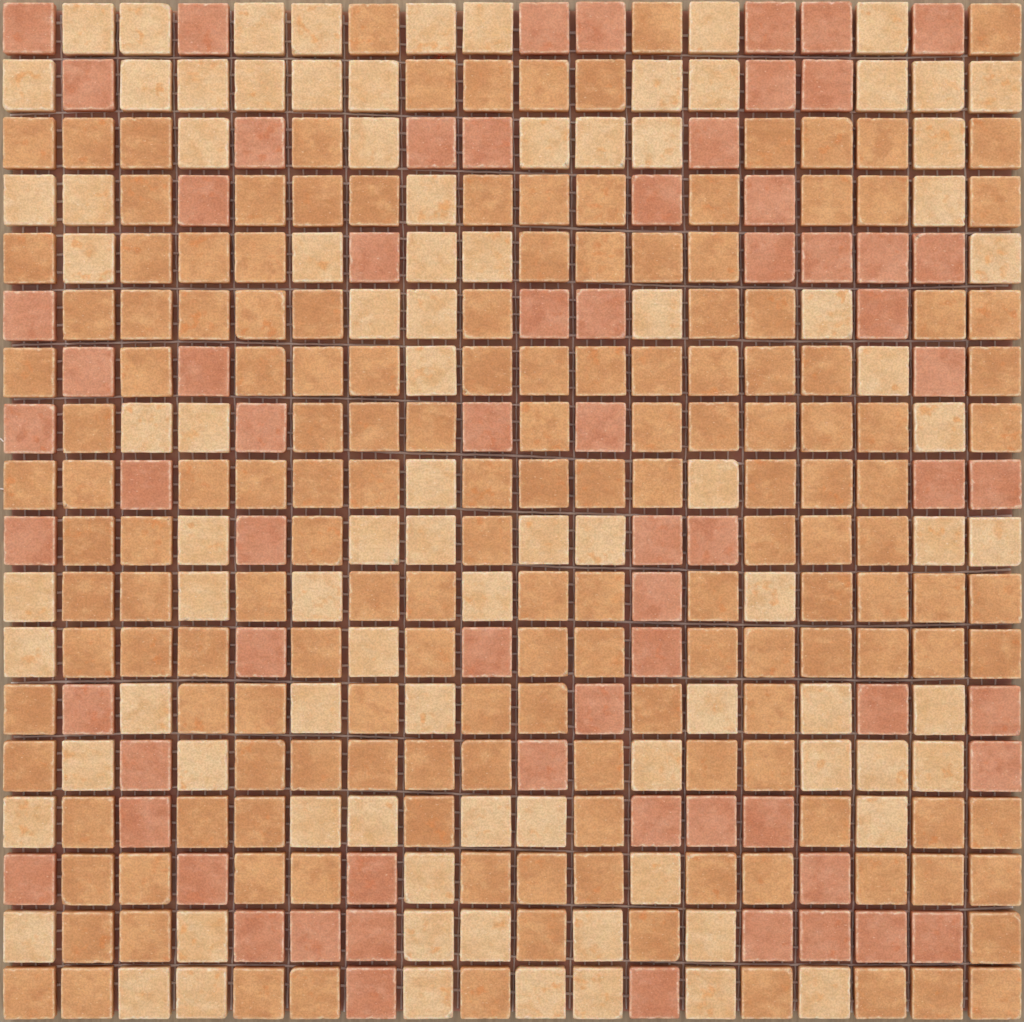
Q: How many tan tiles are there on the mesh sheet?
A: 164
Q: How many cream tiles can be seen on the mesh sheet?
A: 92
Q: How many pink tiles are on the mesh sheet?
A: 68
